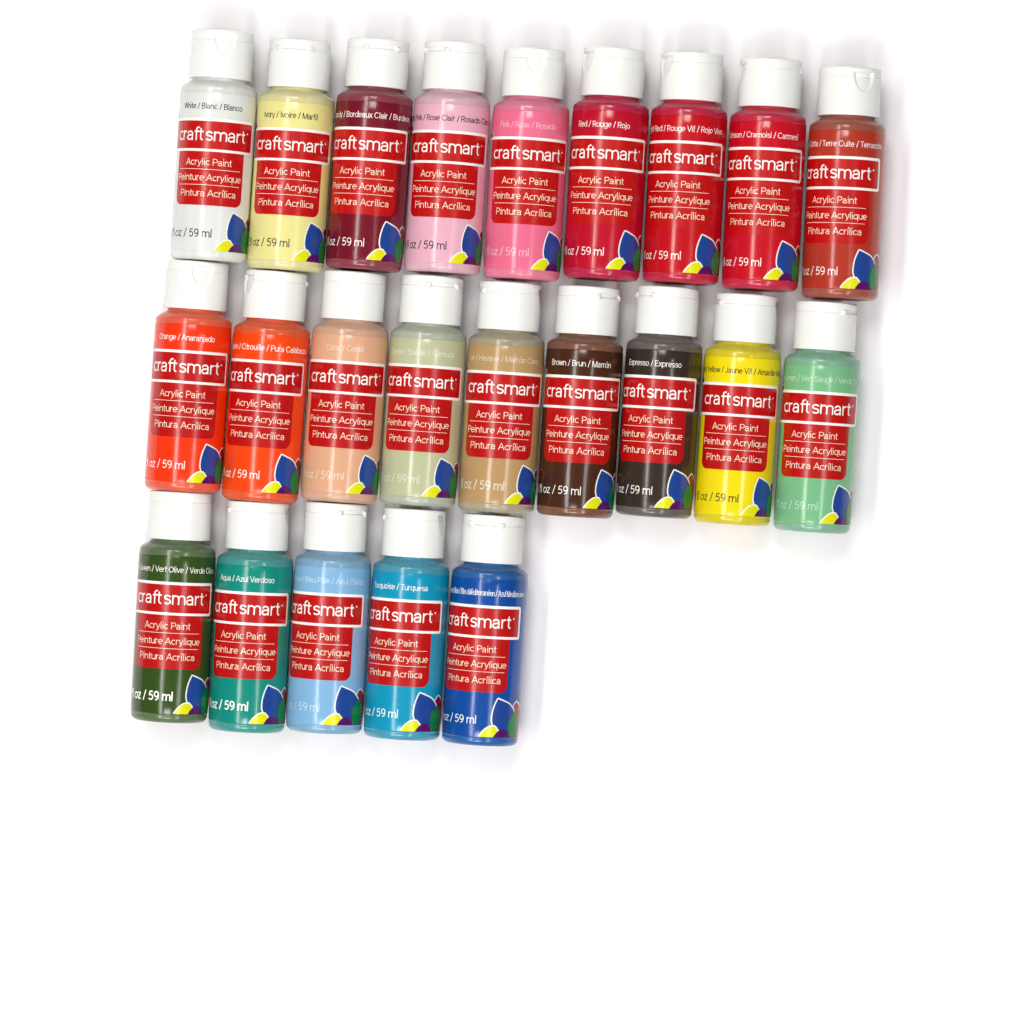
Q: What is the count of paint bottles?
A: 23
